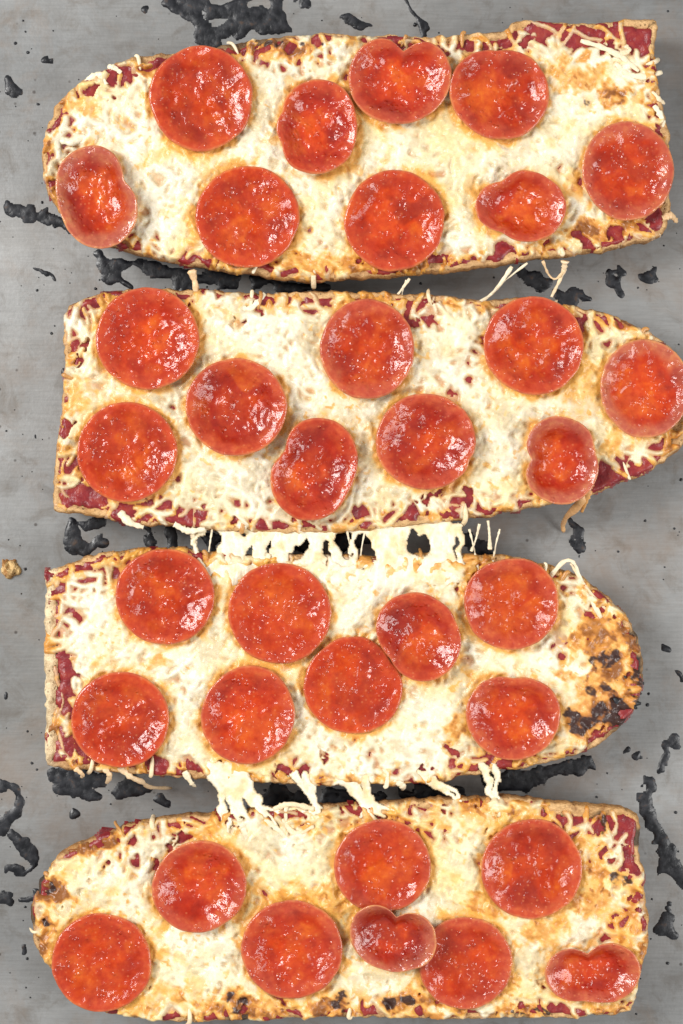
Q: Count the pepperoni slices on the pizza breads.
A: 34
